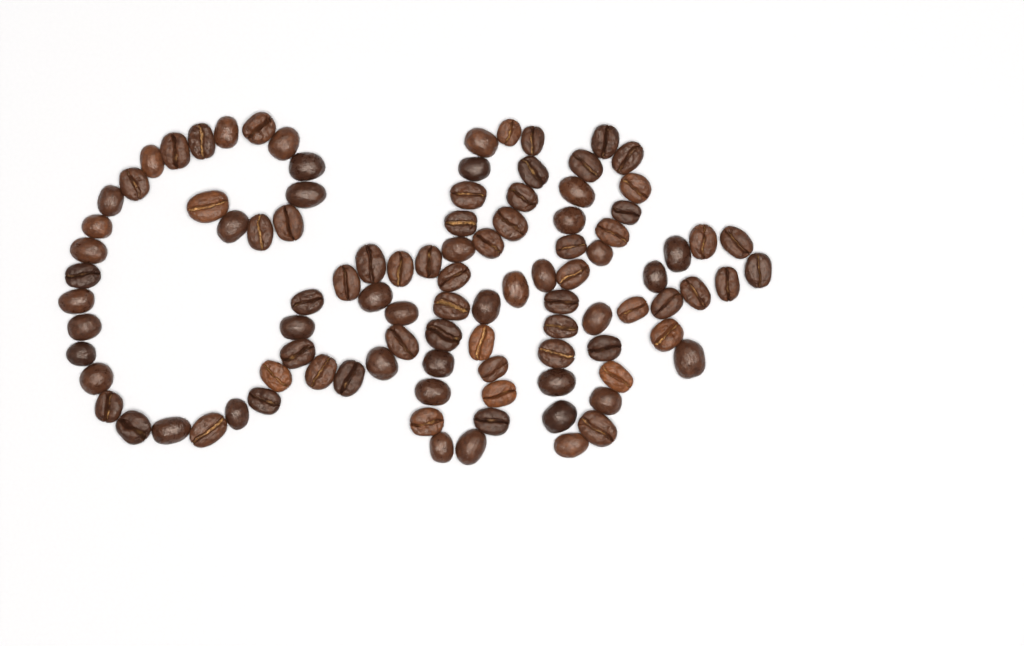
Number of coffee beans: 100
